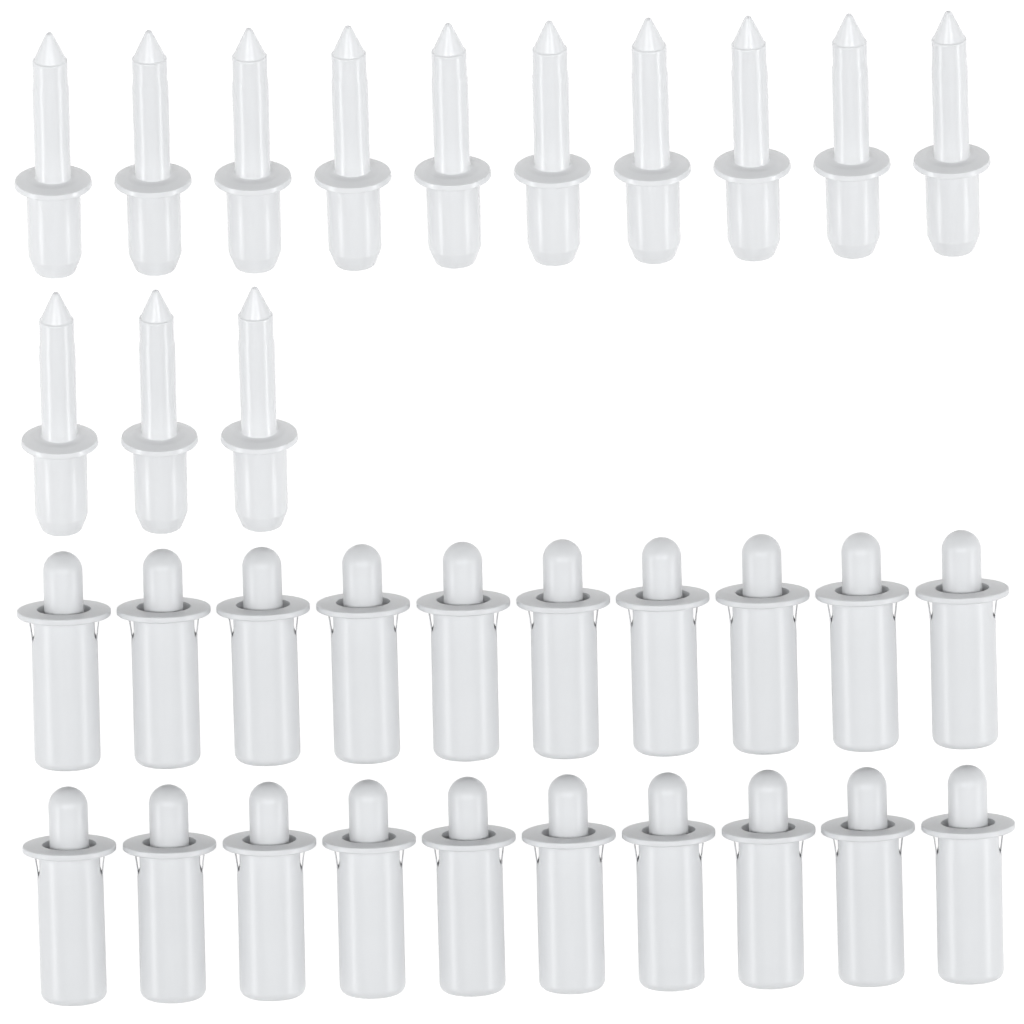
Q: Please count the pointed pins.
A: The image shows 13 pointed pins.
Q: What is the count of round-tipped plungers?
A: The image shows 20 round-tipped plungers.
